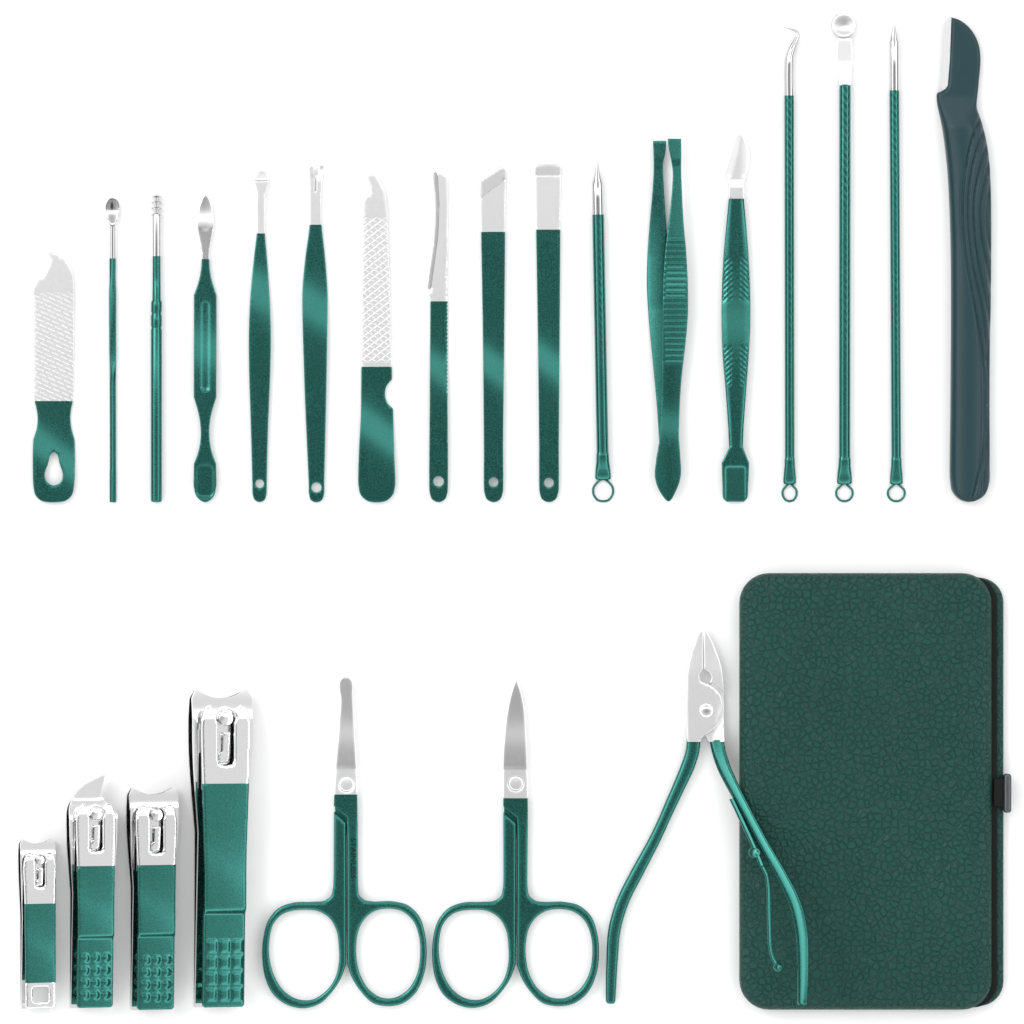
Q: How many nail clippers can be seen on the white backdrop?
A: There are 4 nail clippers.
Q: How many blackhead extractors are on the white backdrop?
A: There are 4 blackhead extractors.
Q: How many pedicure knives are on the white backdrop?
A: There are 3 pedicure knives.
